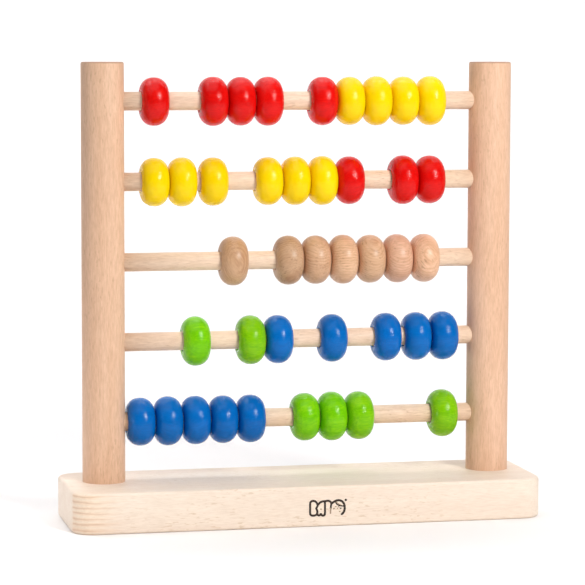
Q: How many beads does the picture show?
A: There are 41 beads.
